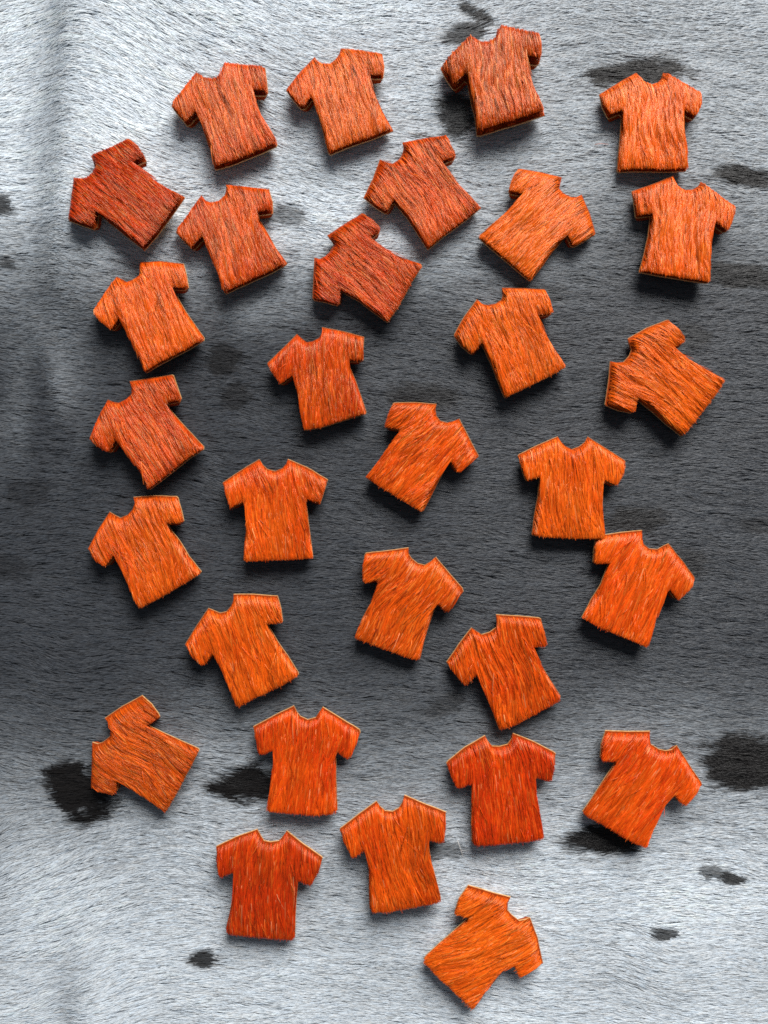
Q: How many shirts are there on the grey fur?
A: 30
